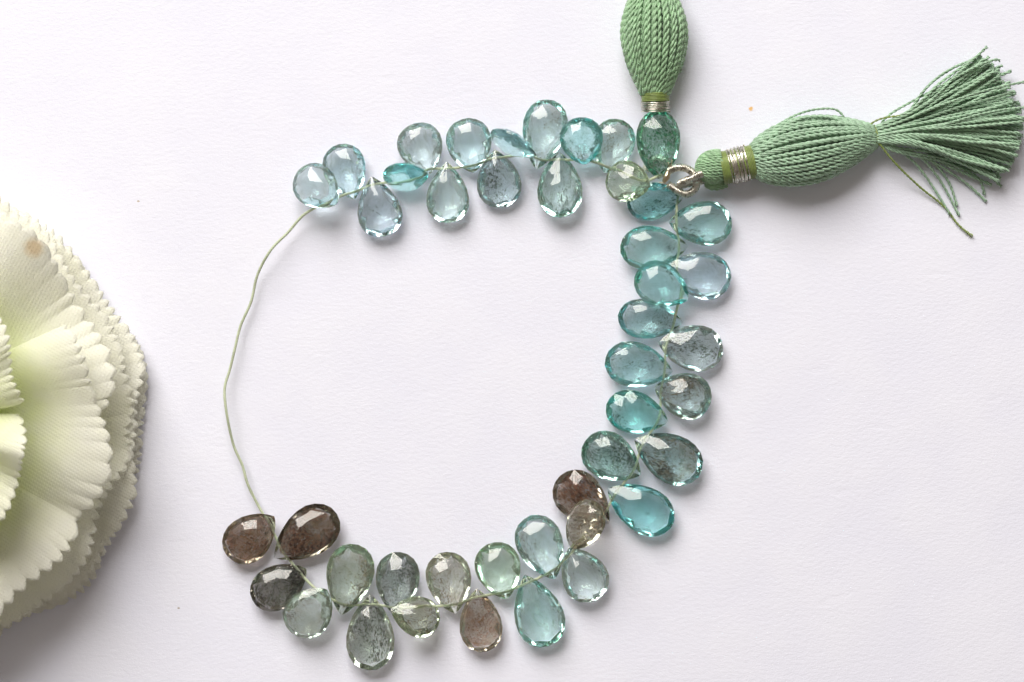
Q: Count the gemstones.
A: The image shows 44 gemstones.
